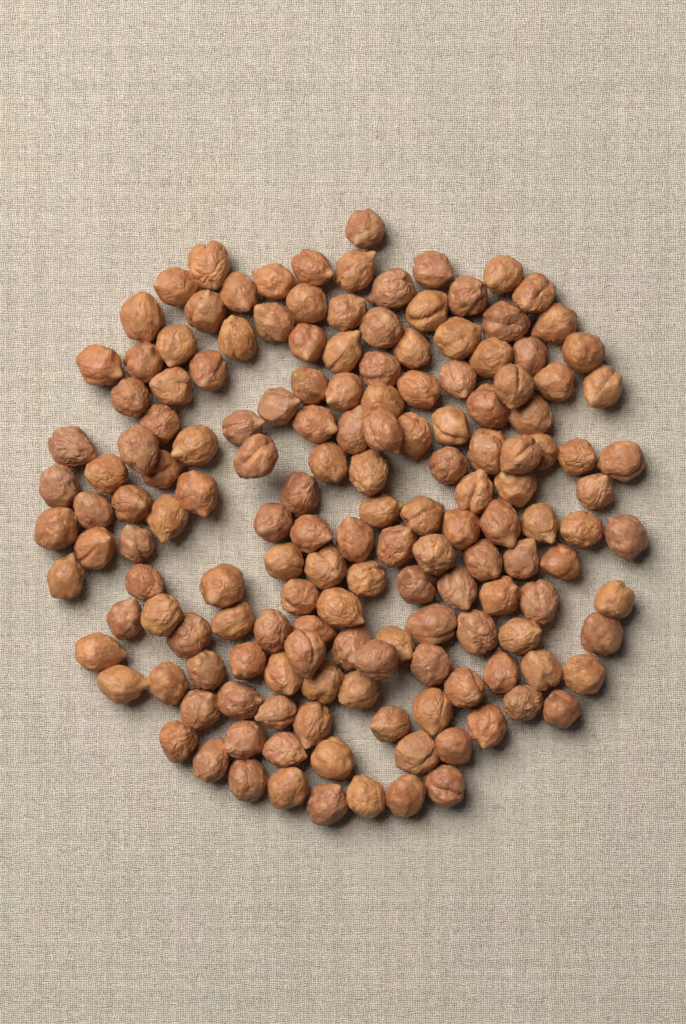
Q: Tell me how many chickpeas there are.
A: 157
